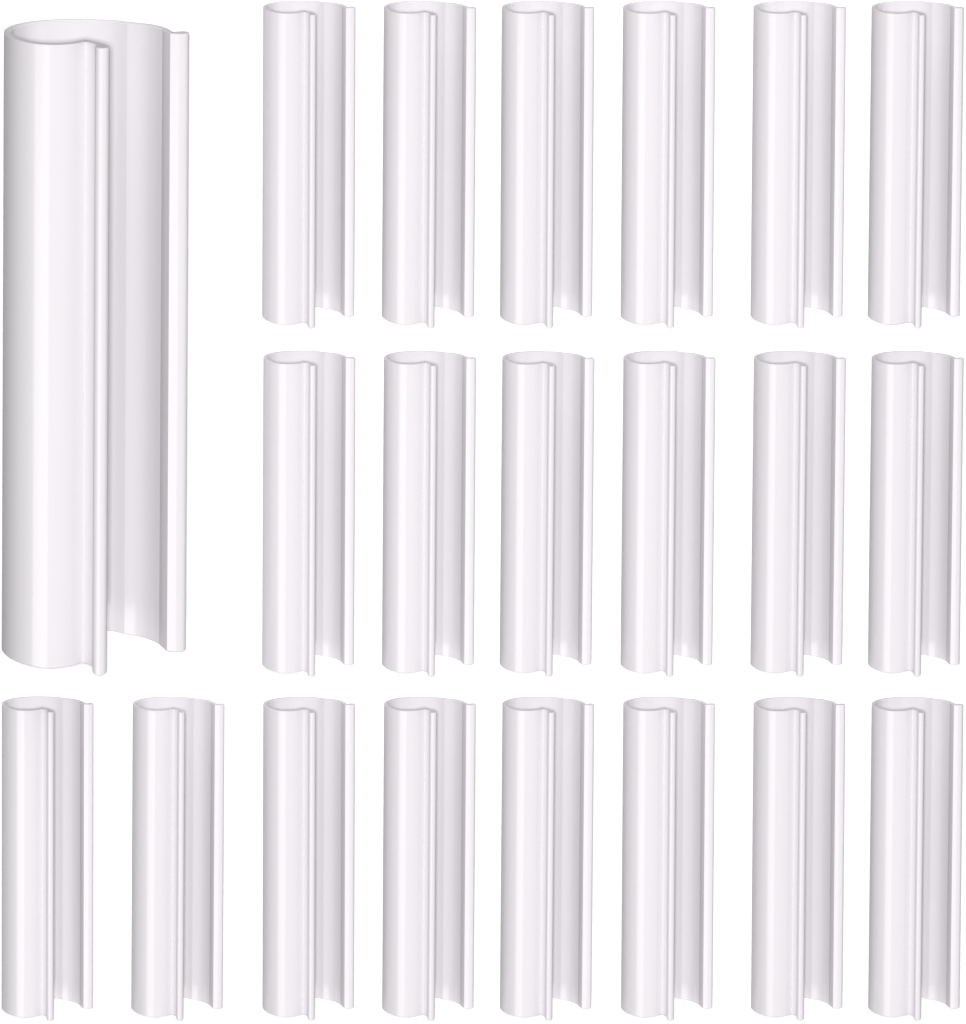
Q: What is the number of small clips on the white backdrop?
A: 20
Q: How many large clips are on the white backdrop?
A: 1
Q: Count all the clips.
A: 21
